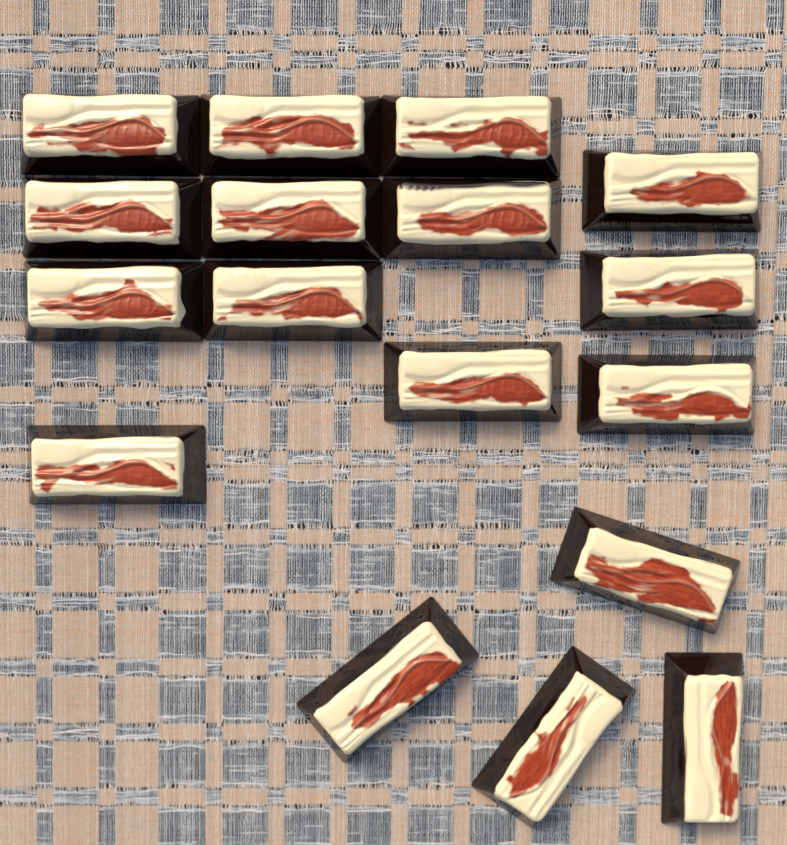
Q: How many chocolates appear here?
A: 17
